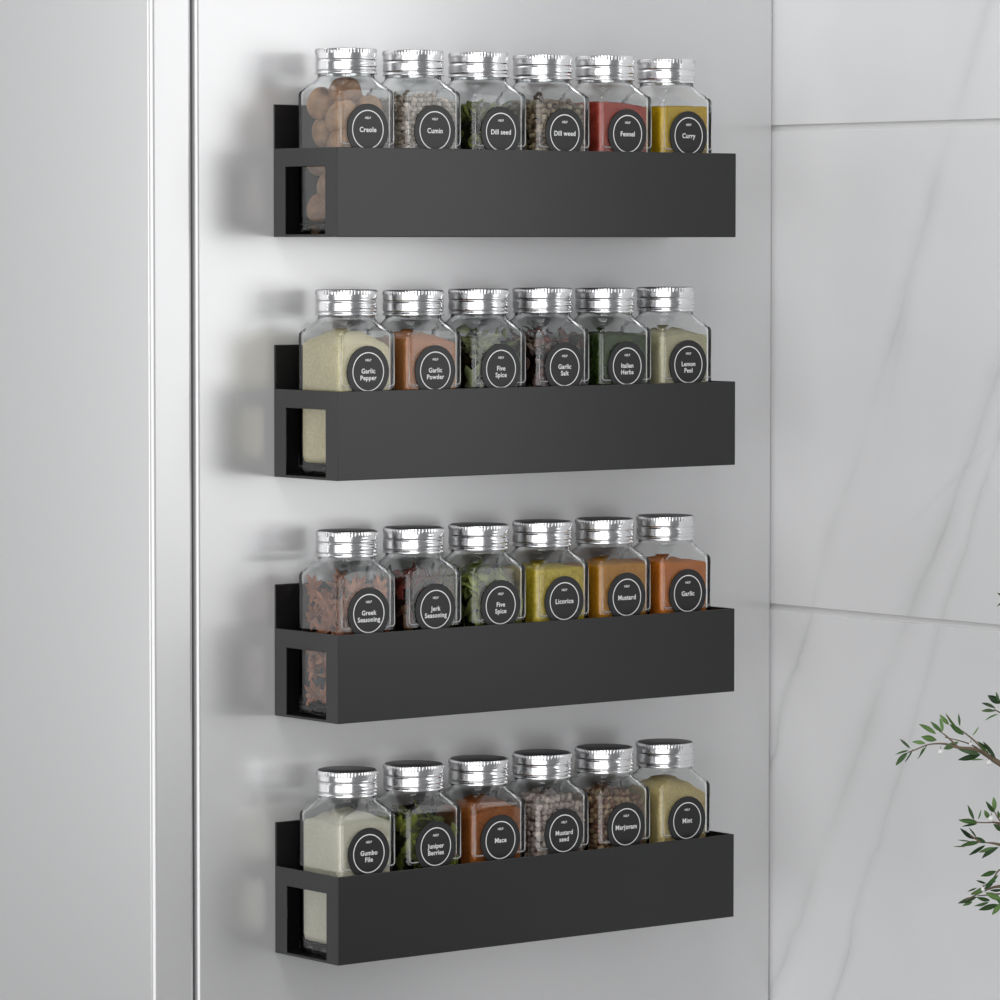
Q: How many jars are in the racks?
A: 24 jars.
